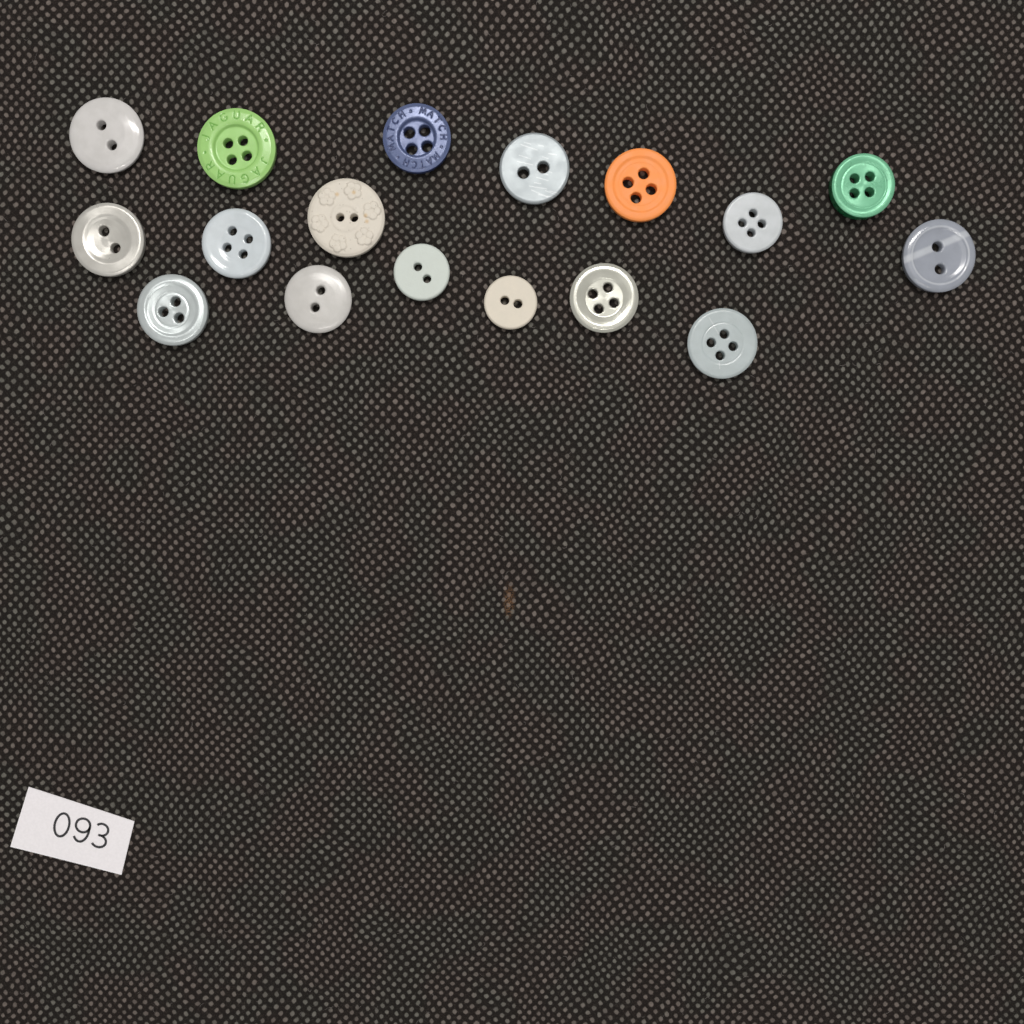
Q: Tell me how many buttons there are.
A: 17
